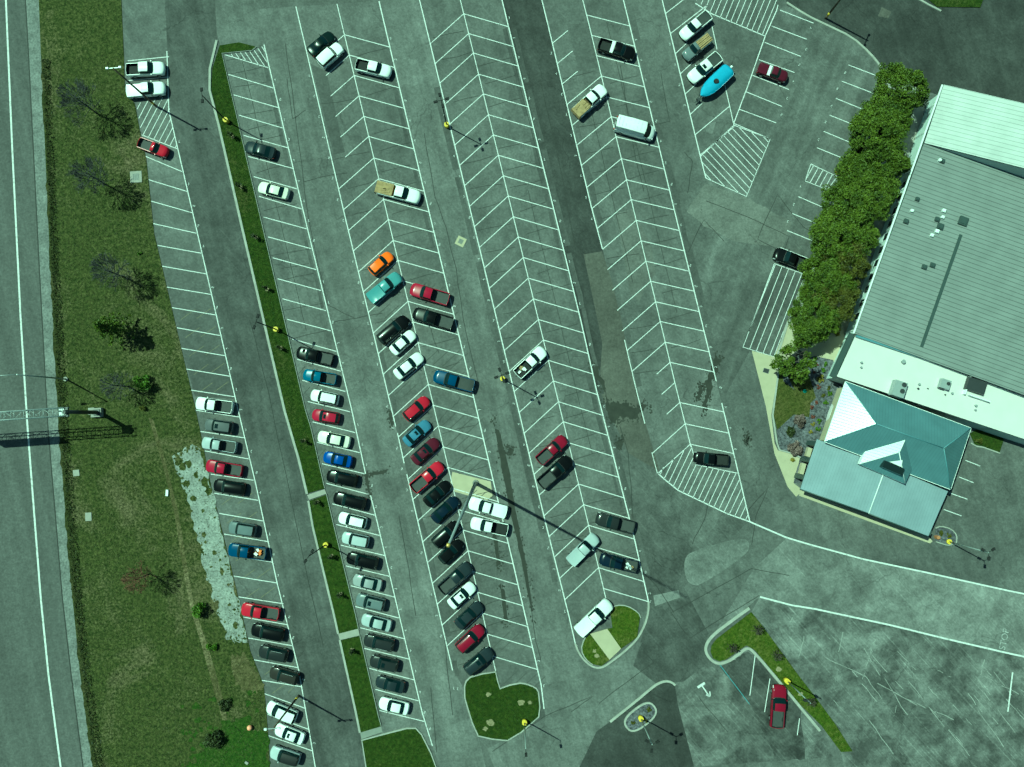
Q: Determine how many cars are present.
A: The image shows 44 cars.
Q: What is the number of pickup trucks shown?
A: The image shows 36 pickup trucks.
